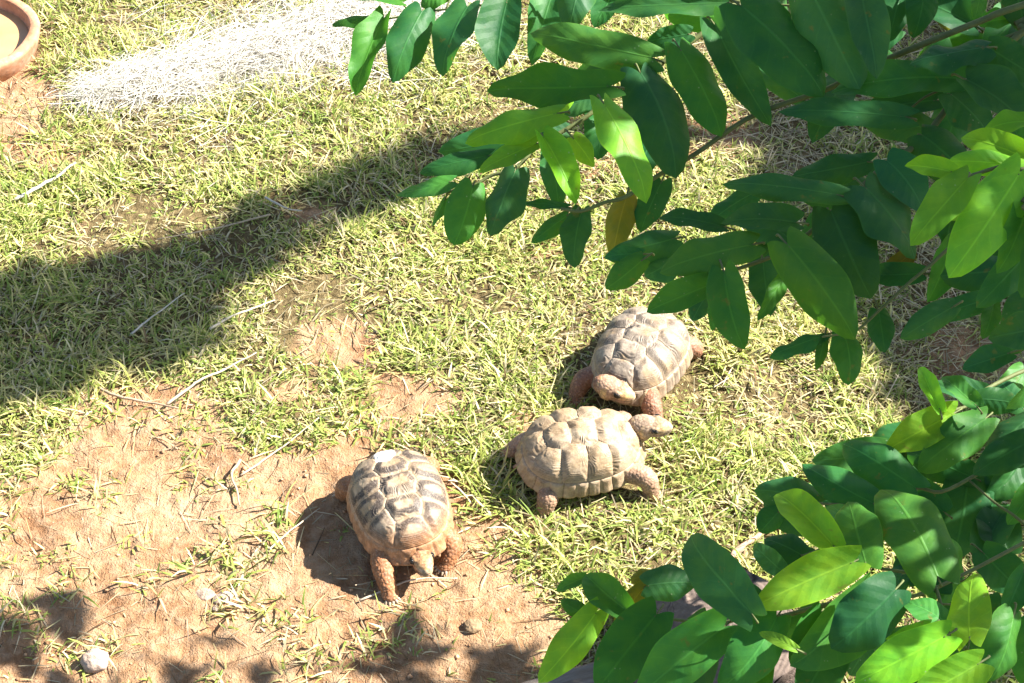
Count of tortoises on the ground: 3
